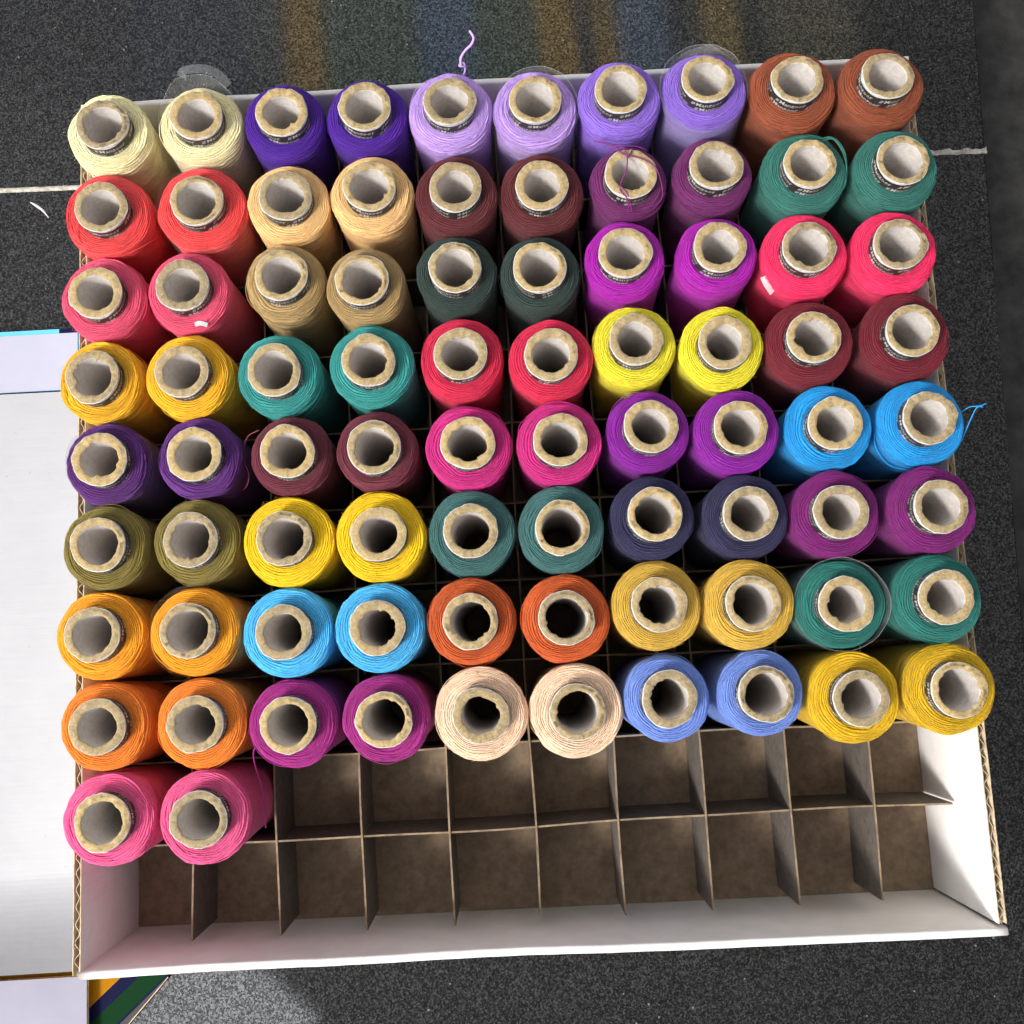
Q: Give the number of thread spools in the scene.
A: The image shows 82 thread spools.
